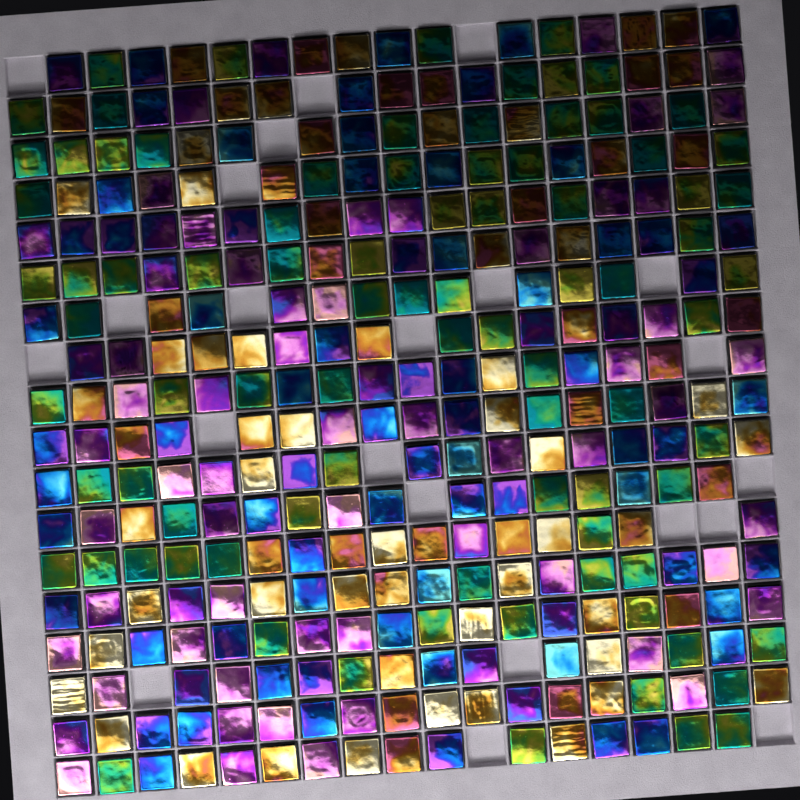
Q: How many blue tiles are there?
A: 68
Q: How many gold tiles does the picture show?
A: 78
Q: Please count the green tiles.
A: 86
